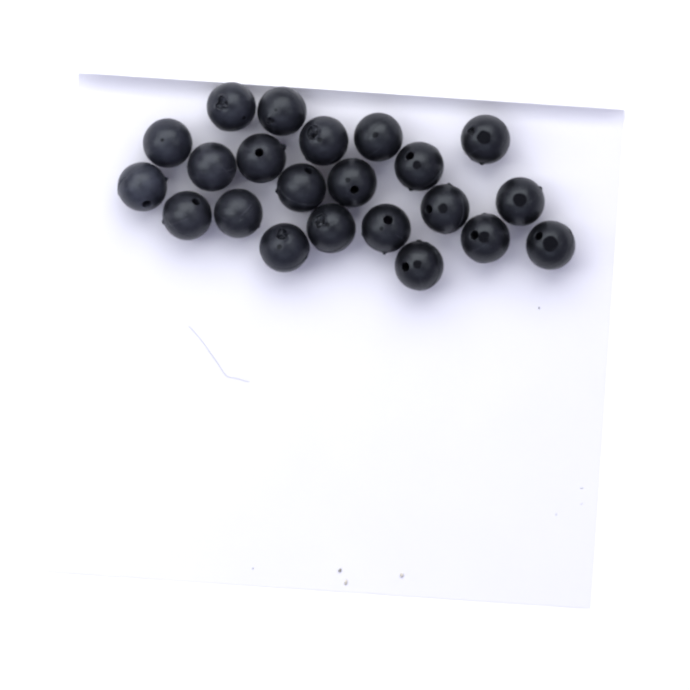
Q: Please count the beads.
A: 22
